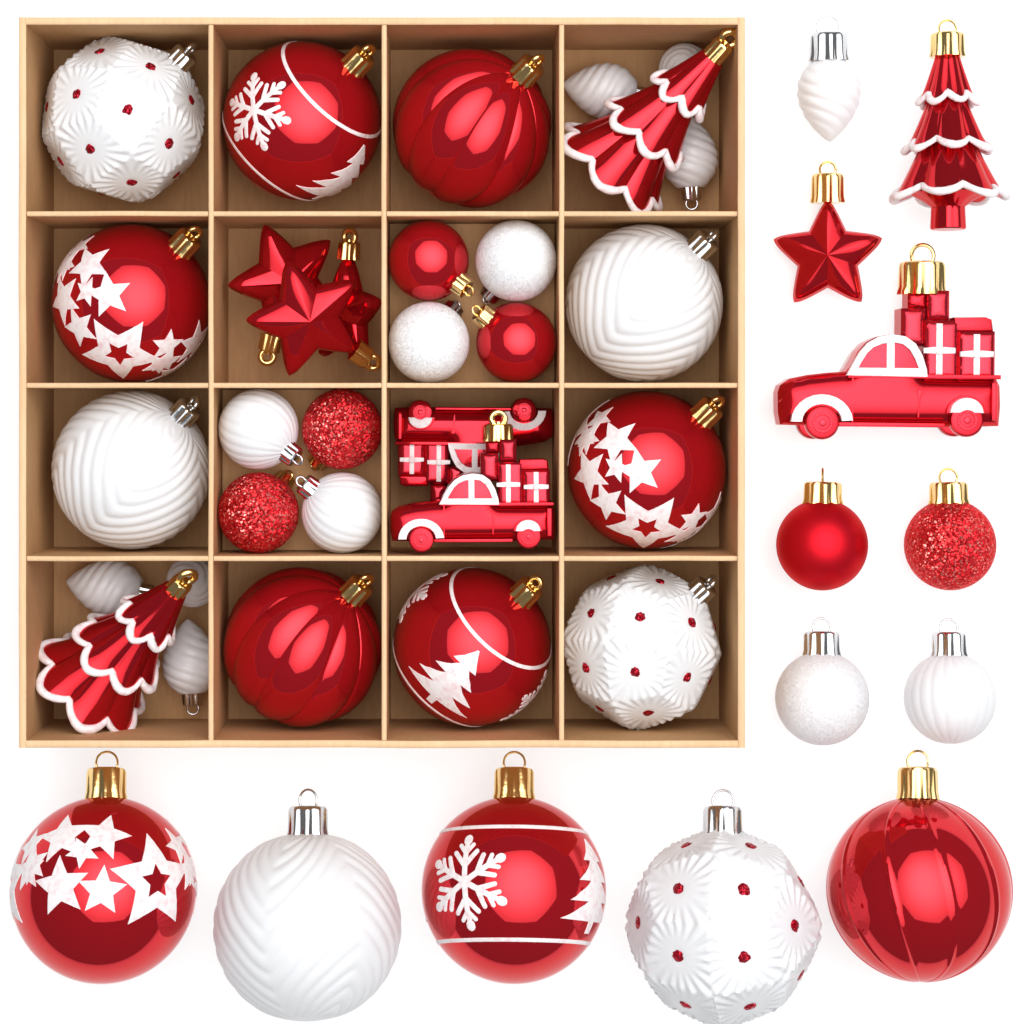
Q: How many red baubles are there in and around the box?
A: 15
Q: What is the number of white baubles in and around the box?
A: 12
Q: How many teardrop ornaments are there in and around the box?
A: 7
